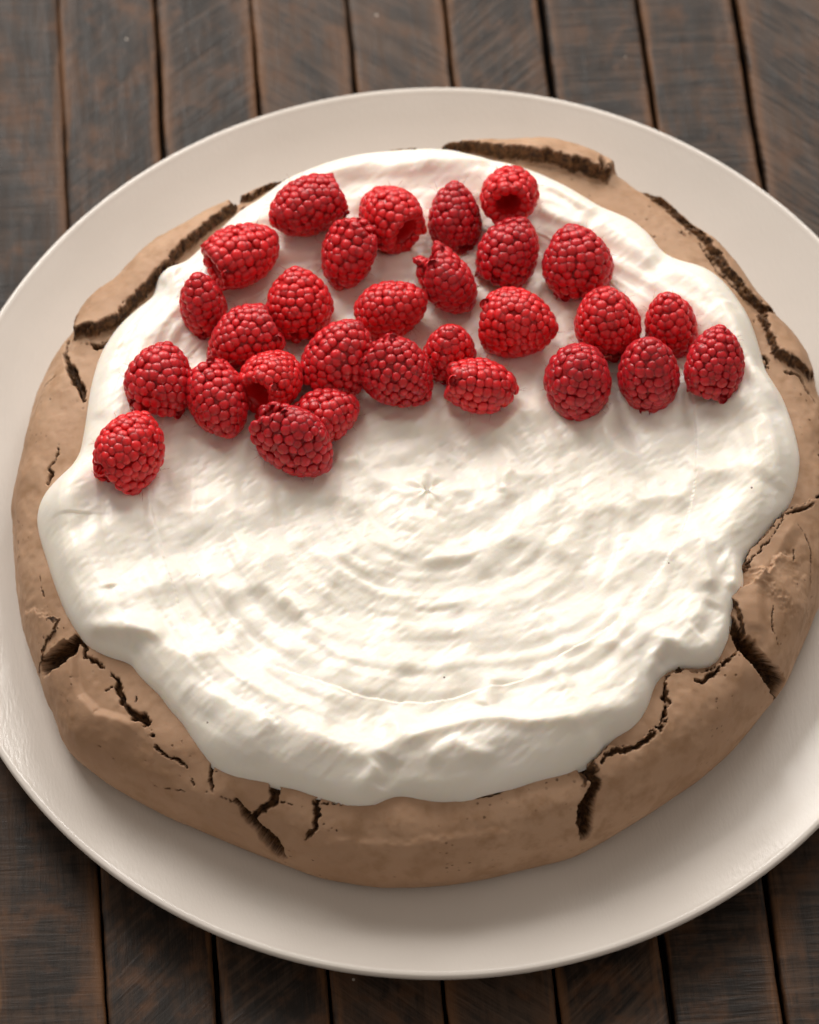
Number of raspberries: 29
